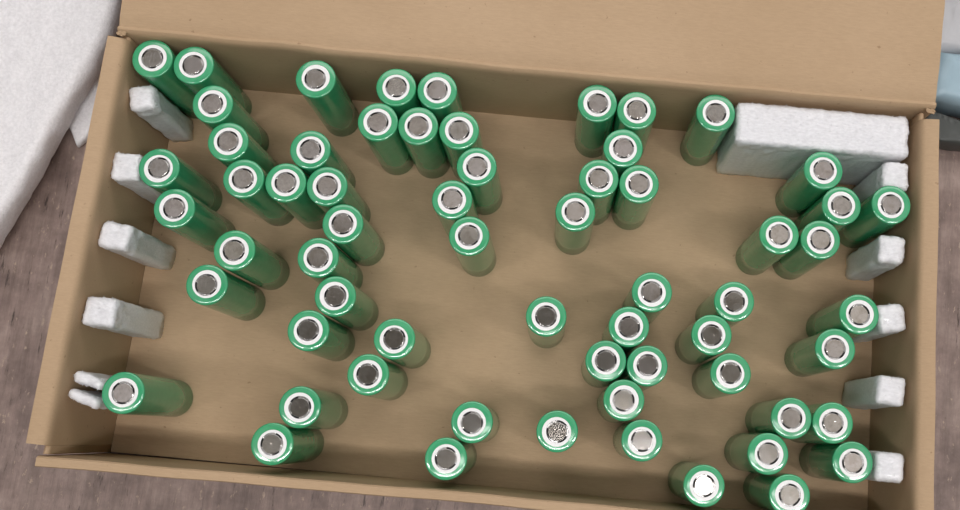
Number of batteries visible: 63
